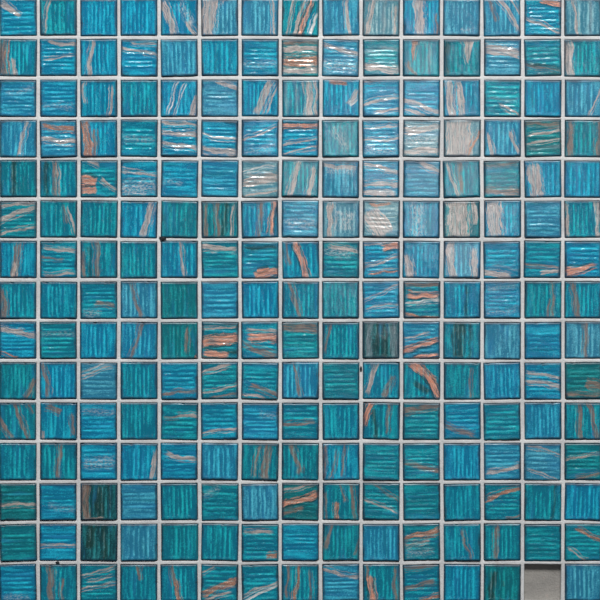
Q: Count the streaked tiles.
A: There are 155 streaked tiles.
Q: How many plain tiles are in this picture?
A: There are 69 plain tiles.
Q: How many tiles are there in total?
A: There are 224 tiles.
